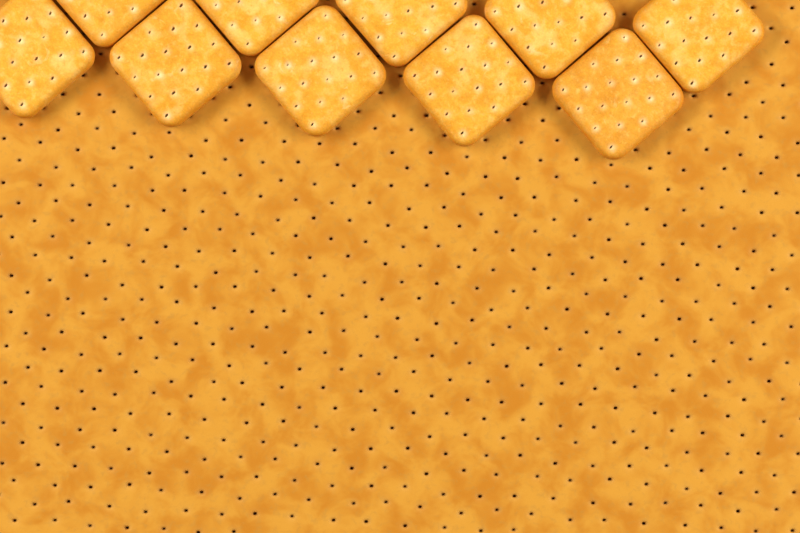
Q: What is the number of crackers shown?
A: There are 10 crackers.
